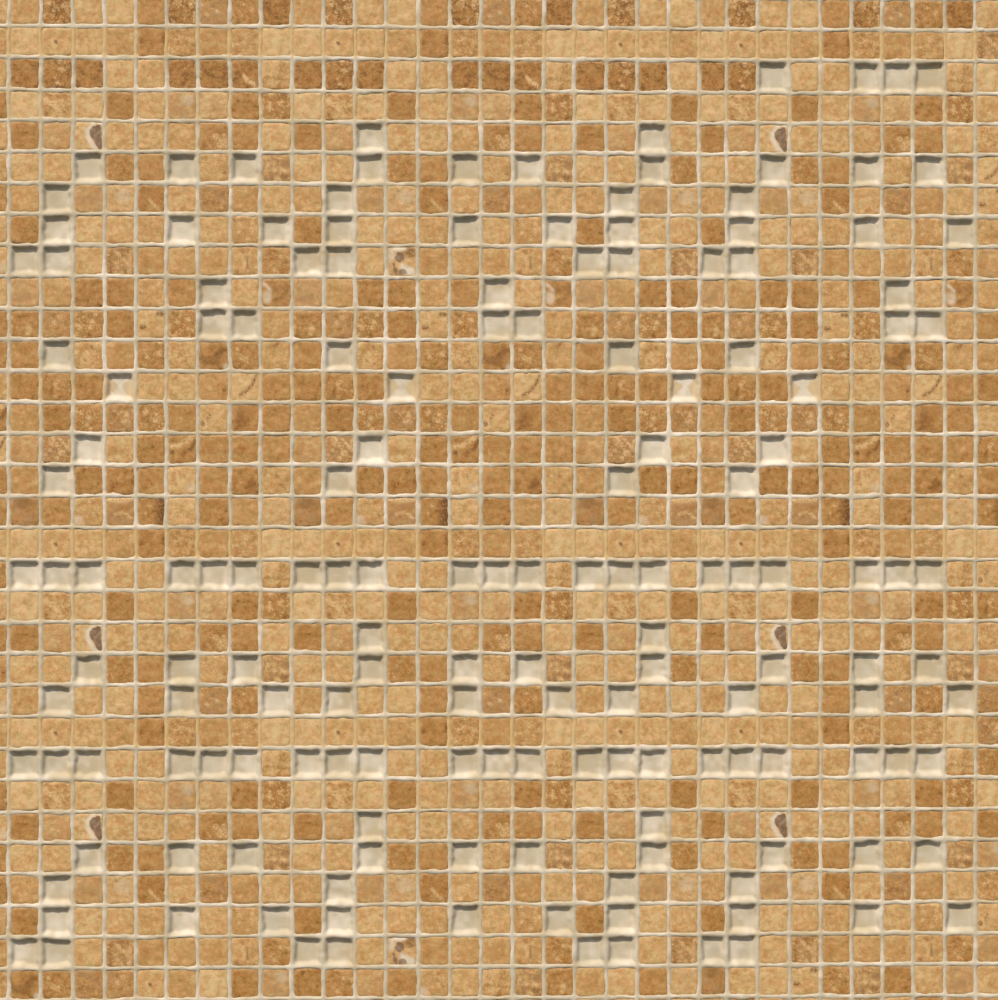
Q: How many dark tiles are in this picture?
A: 27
